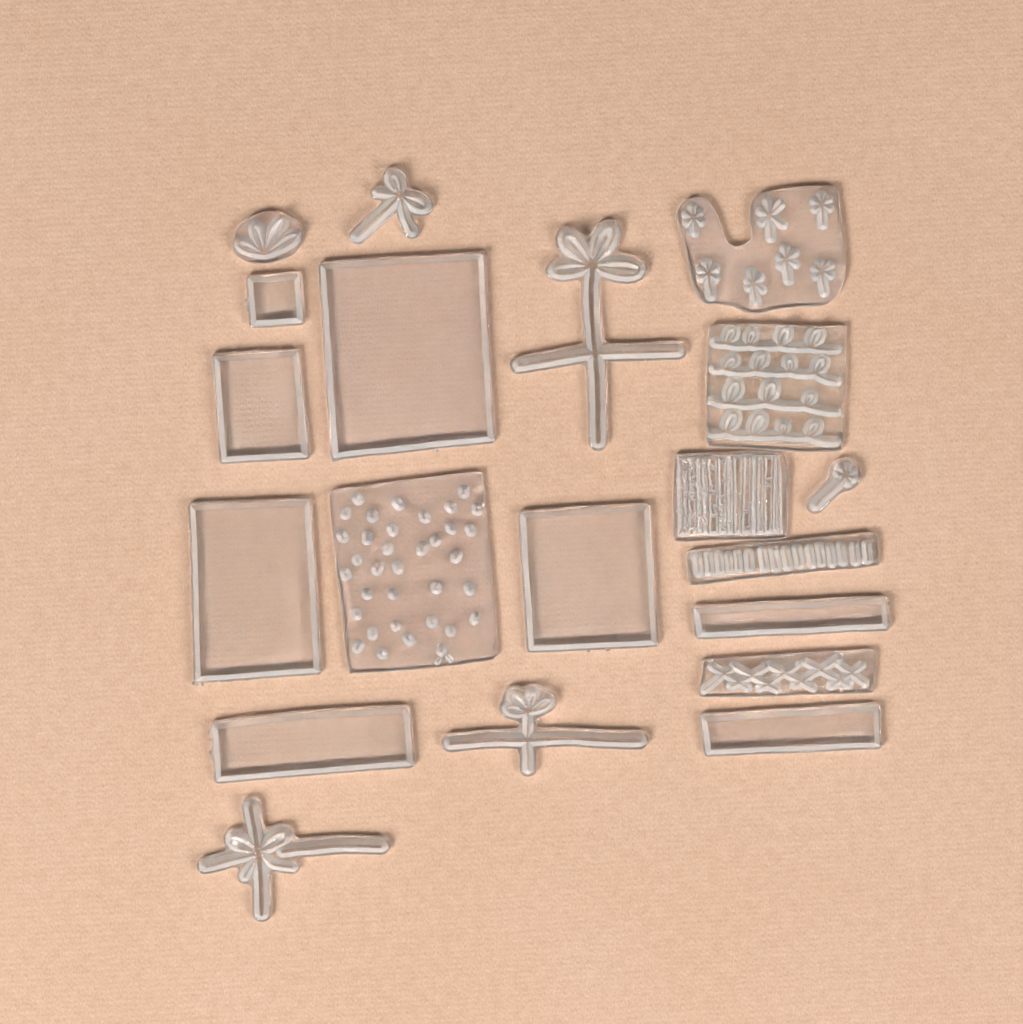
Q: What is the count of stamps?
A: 20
